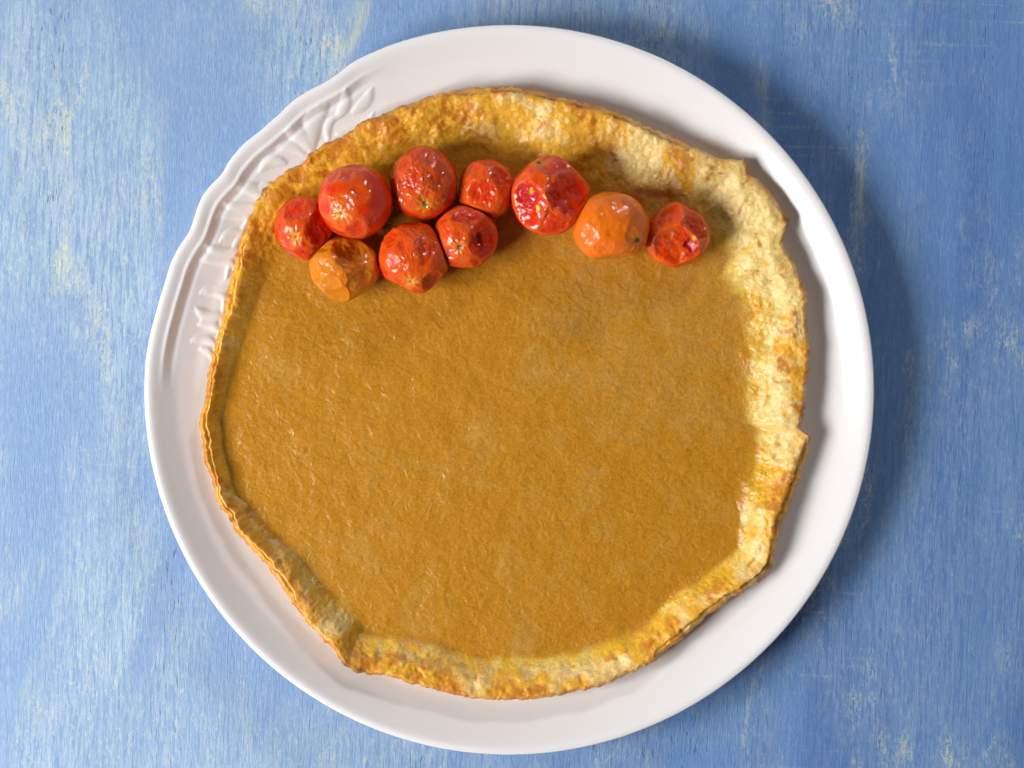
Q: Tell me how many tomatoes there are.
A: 10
